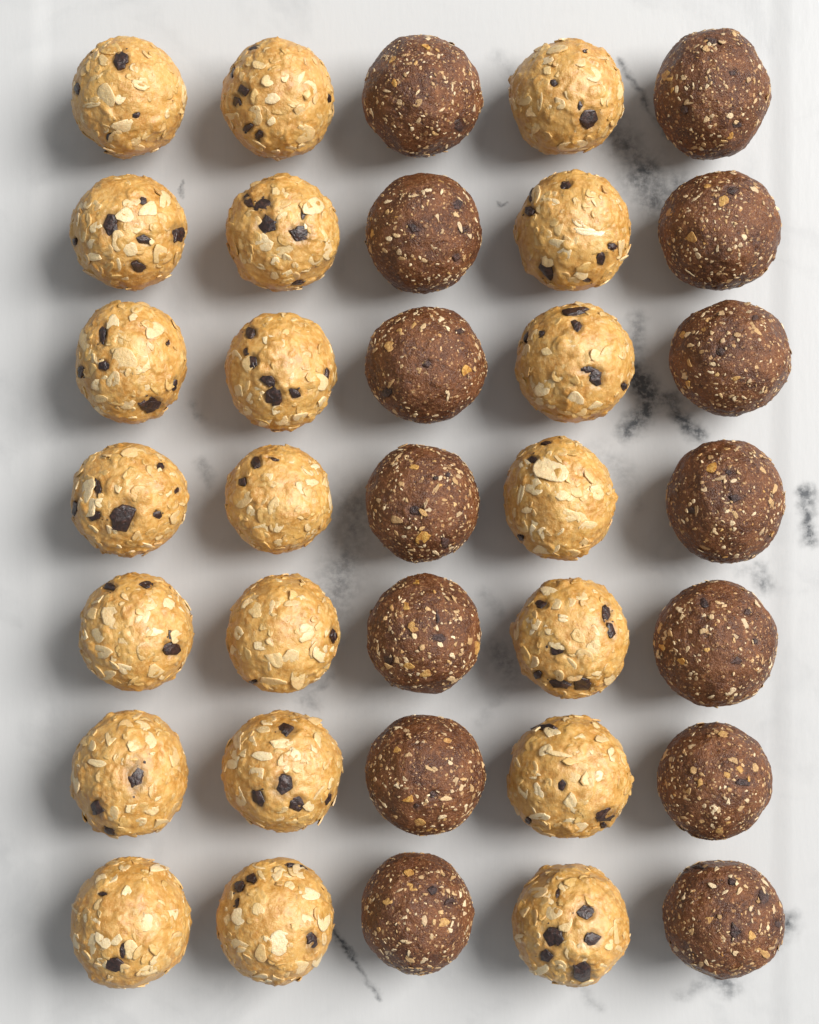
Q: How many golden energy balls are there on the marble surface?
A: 21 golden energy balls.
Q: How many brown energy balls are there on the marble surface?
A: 14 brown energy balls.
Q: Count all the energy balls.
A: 35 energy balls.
